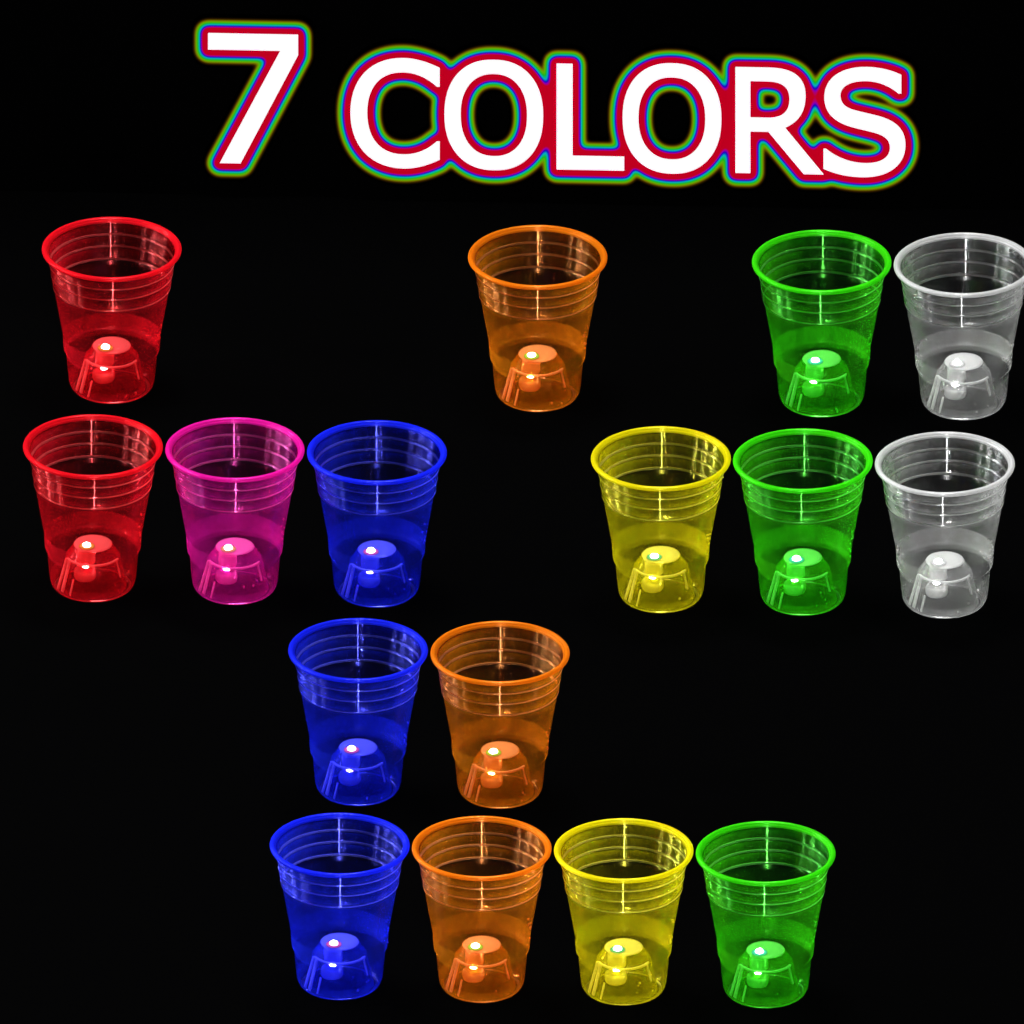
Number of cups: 16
